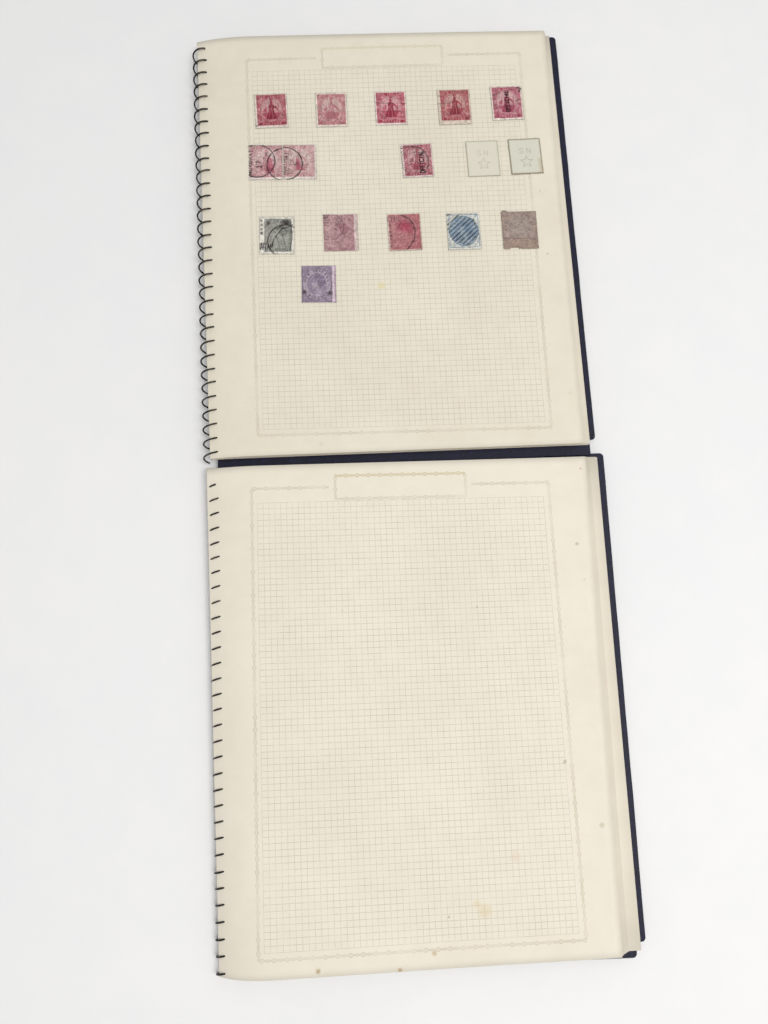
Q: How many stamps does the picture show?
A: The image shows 16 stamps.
